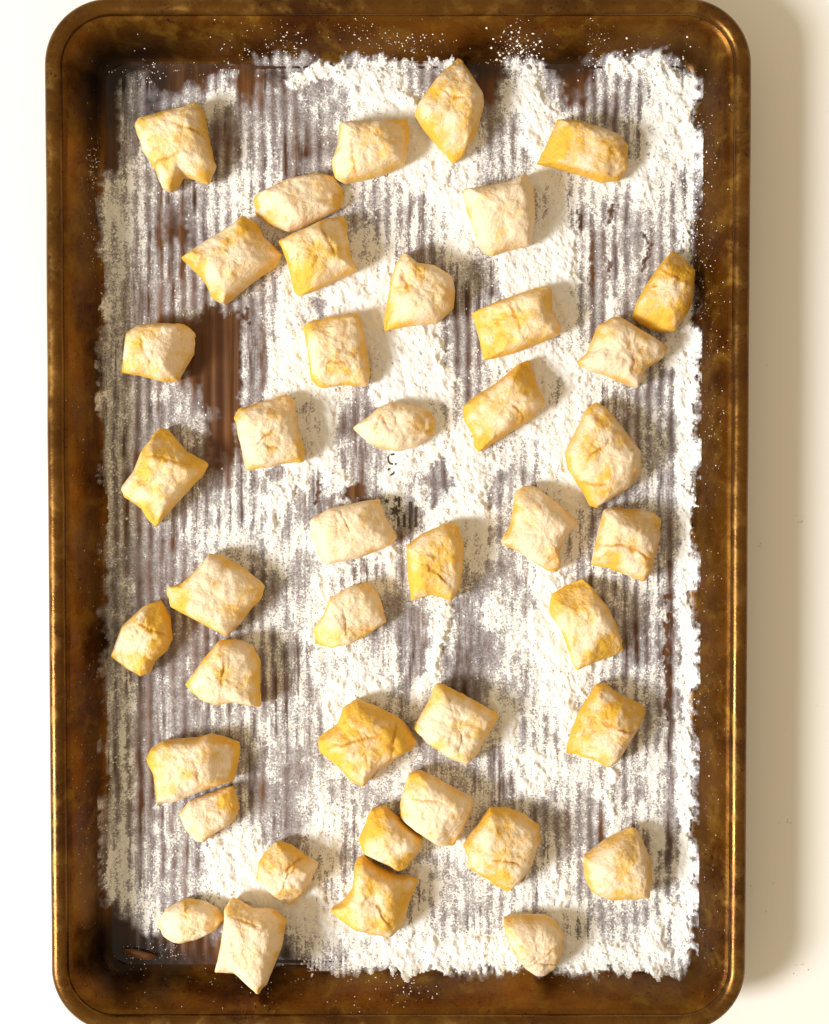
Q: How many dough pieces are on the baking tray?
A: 42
